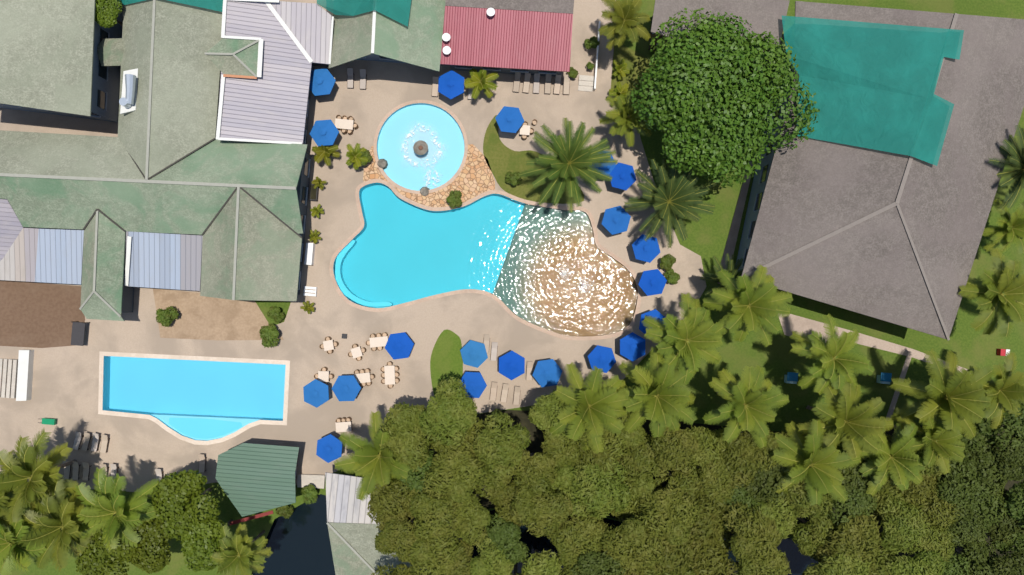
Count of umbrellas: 20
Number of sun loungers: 27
